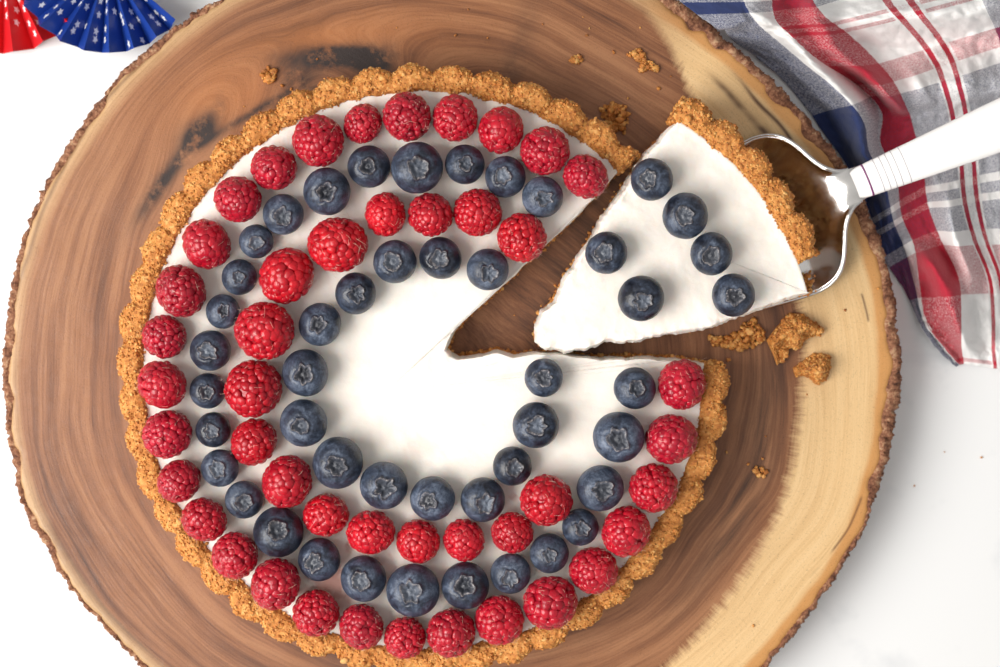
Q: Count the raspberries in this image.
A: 45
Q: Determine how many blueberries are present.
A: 46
